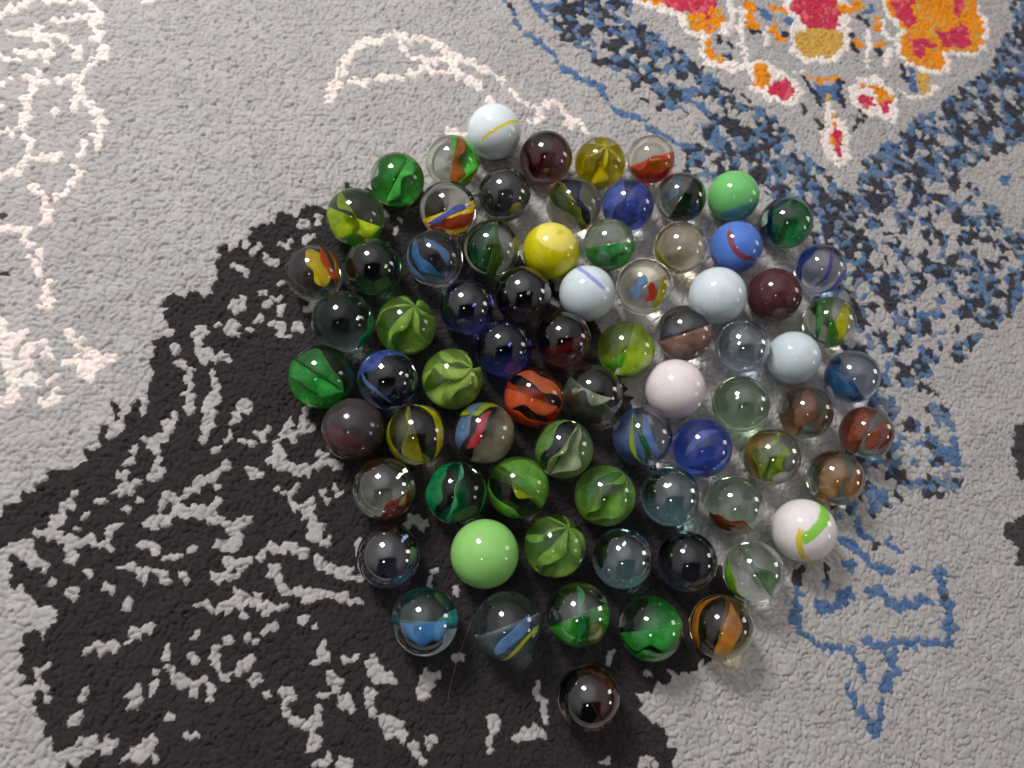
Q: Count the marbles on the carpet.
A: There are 75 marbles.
